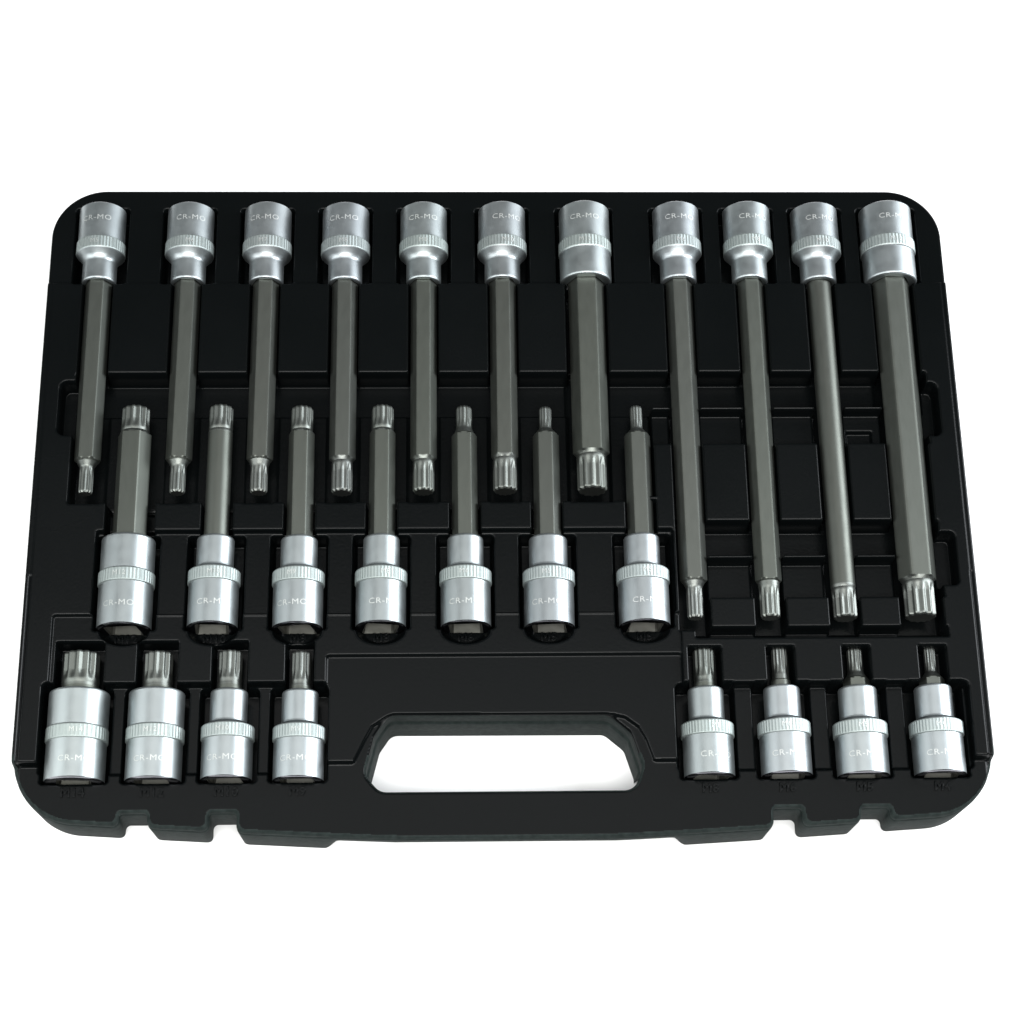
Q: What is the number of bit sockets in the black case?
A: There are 26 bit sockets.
